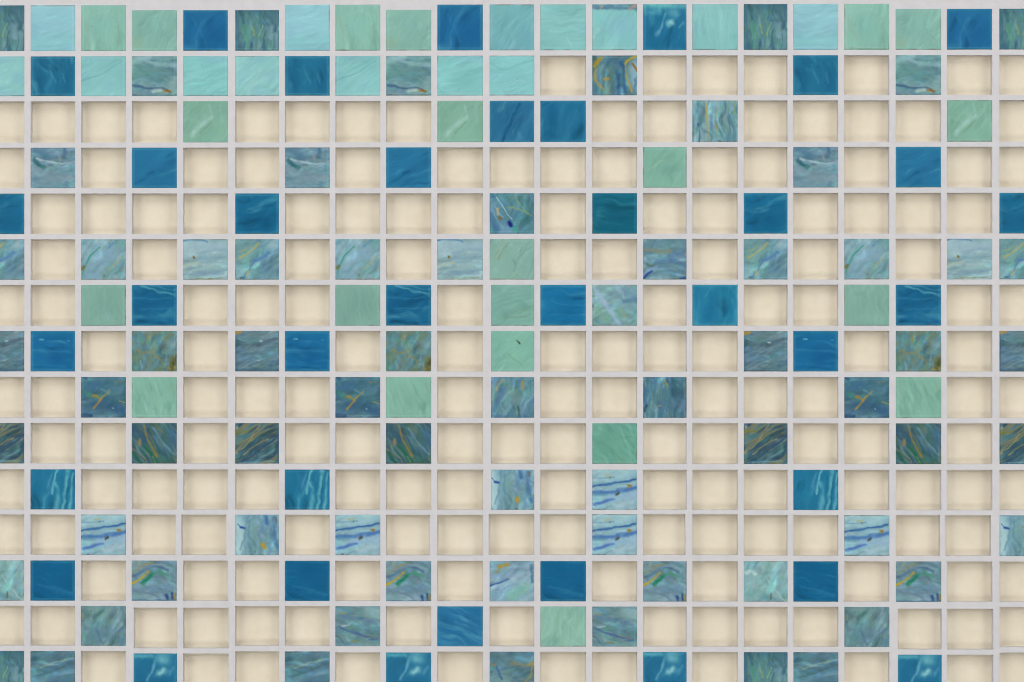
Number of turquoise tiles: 14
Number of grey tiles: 69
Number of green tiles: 21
